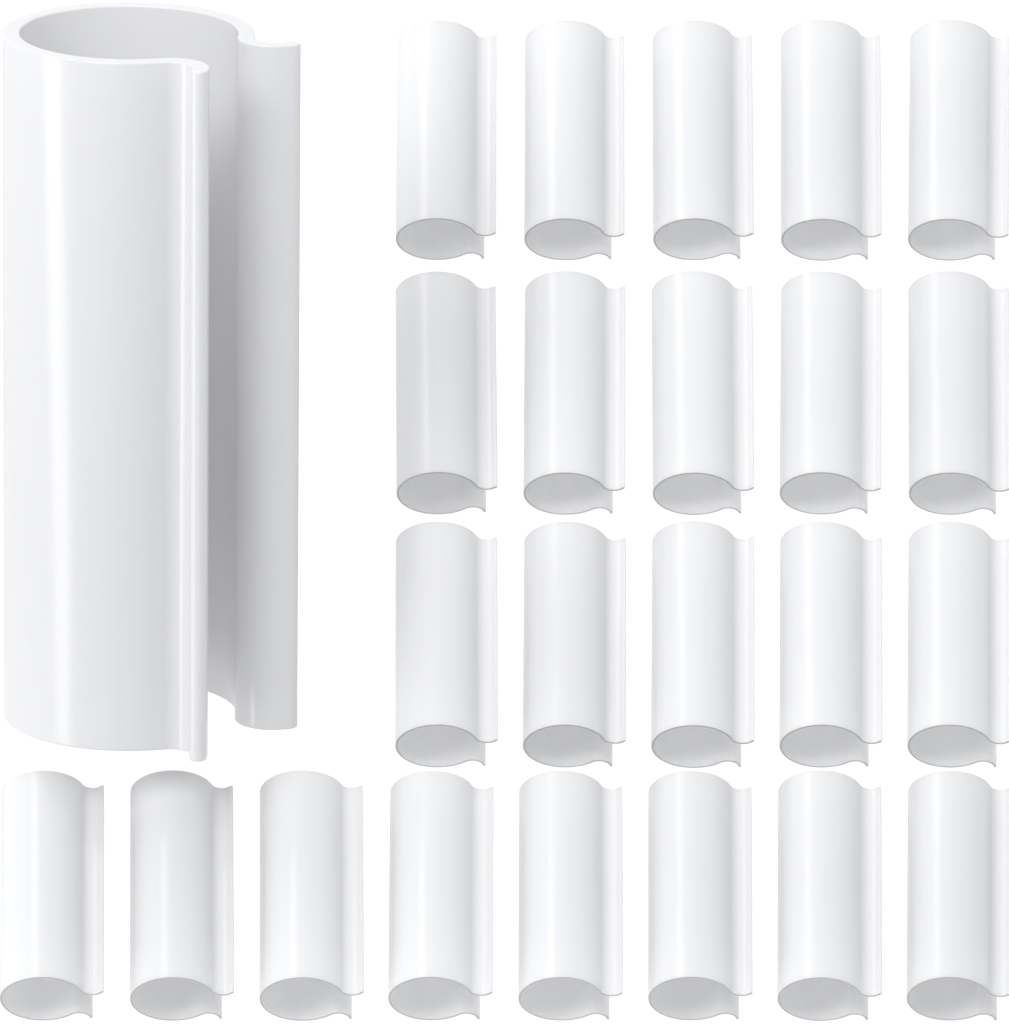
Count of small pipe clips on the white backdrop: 23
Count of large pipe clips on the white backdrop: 1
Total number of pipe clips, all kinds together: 24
